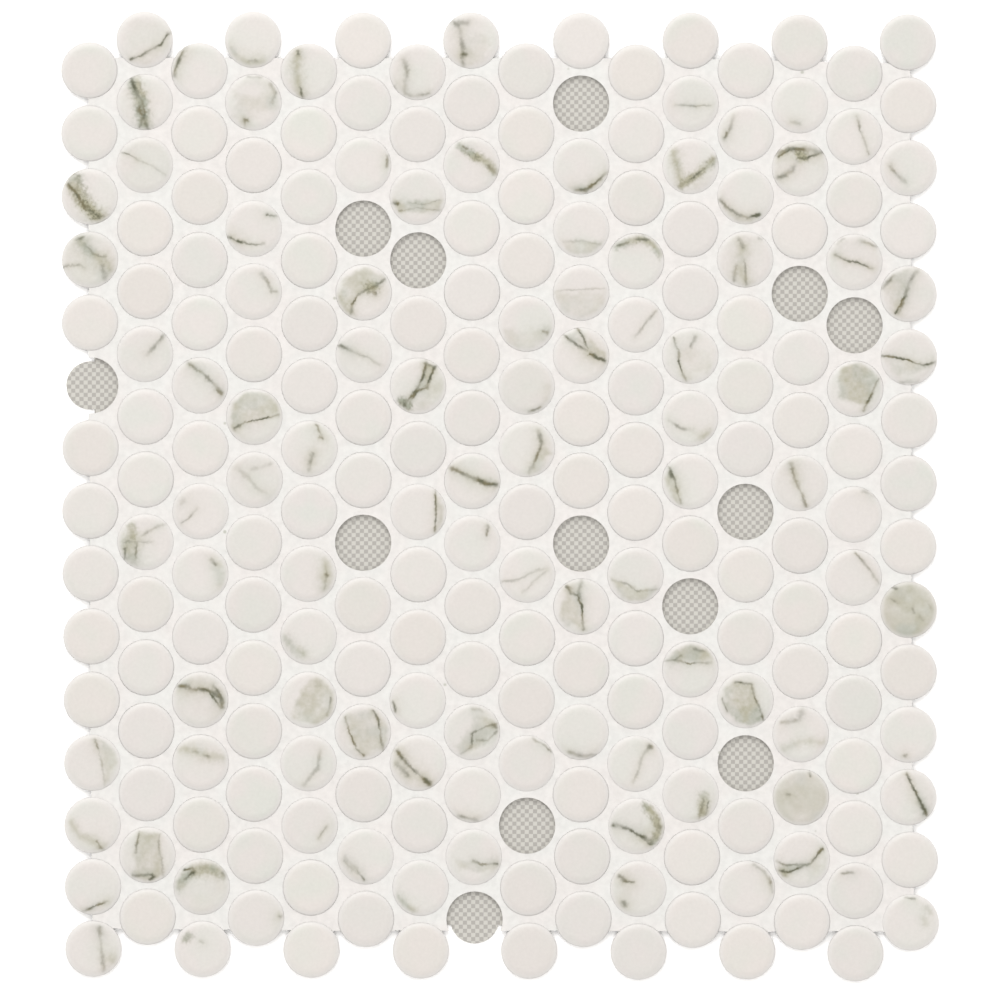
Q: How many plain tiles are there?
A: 126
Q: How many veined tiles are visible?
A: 101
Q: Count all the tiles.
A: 227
